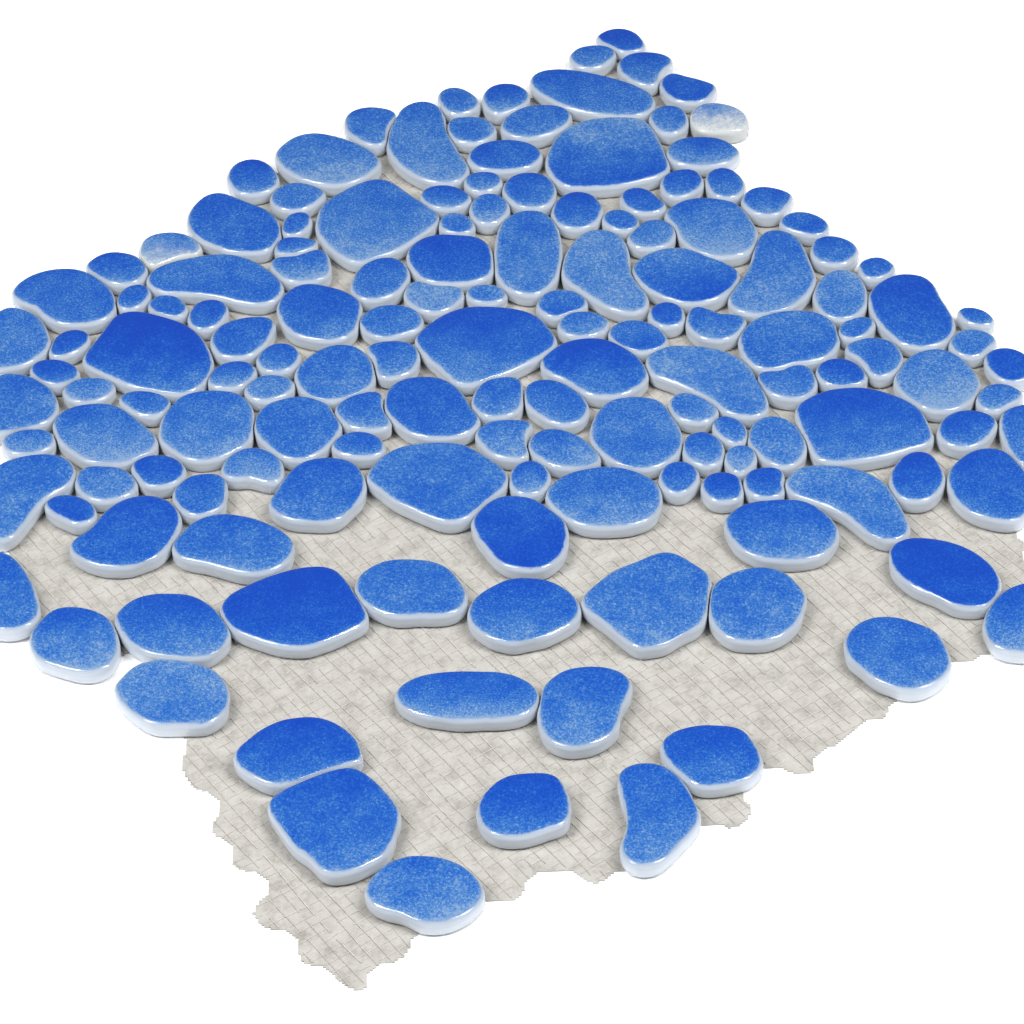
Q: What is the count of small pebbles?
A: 89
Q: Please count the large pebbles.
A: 61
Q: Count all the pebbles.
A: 150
